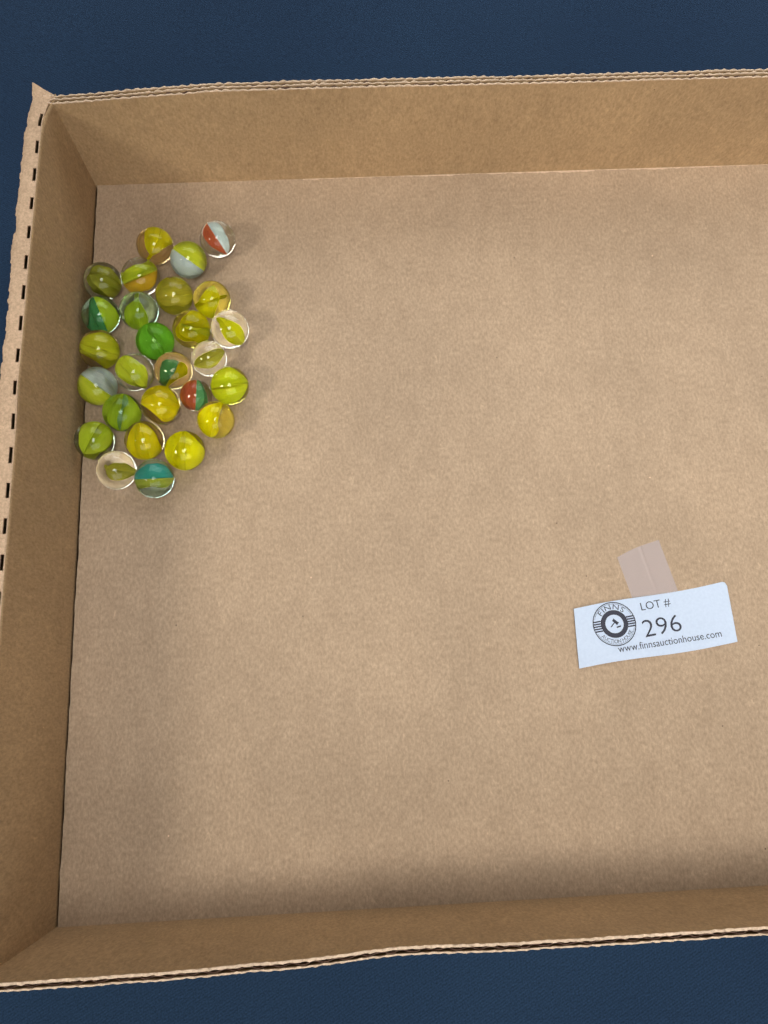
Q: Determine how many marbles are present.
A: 27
